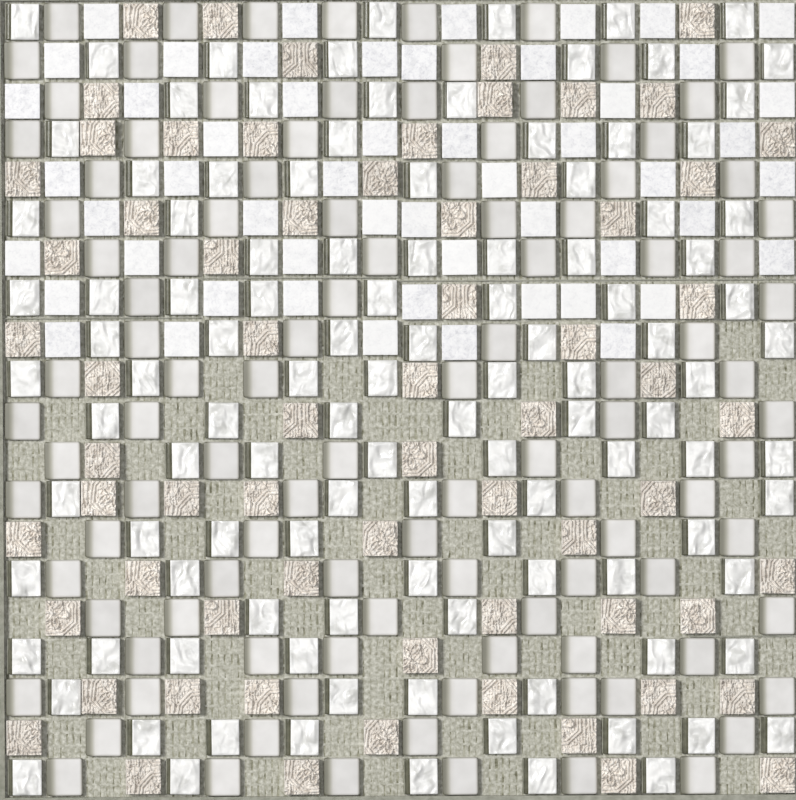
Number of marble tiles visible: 53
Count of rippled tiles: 112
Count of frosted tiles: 106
